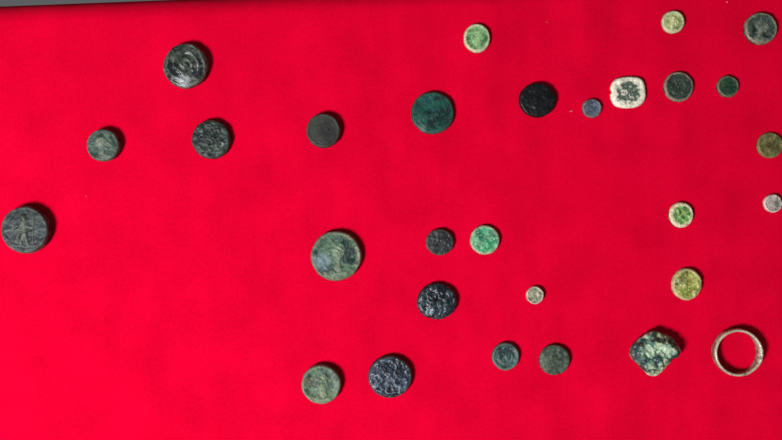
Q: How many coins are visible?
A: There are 27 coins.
